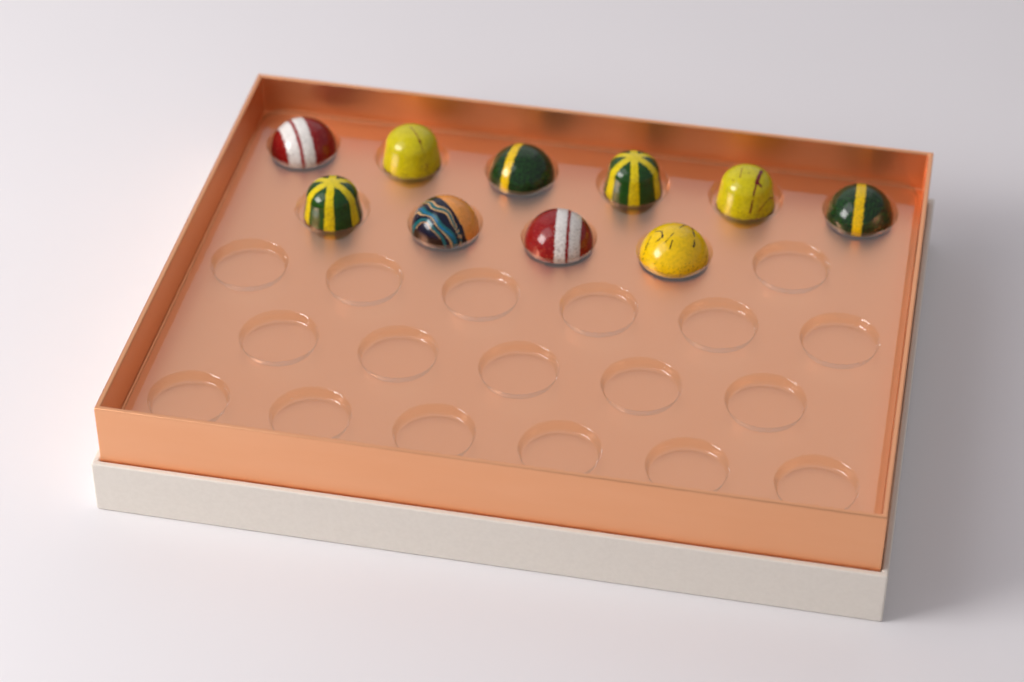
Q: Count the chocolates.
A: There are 10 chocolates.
